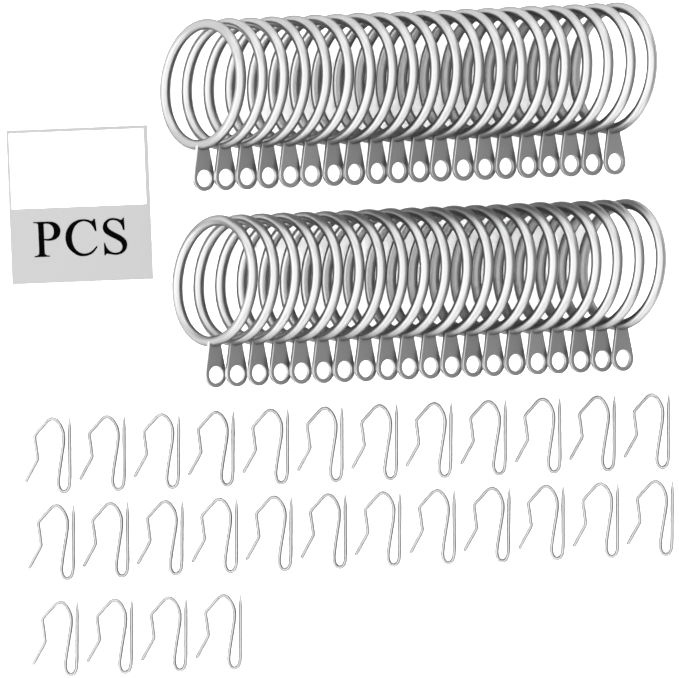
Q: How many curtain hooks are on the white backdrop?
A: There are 28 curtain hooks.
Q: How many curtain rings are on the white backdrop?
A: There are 40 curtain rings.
